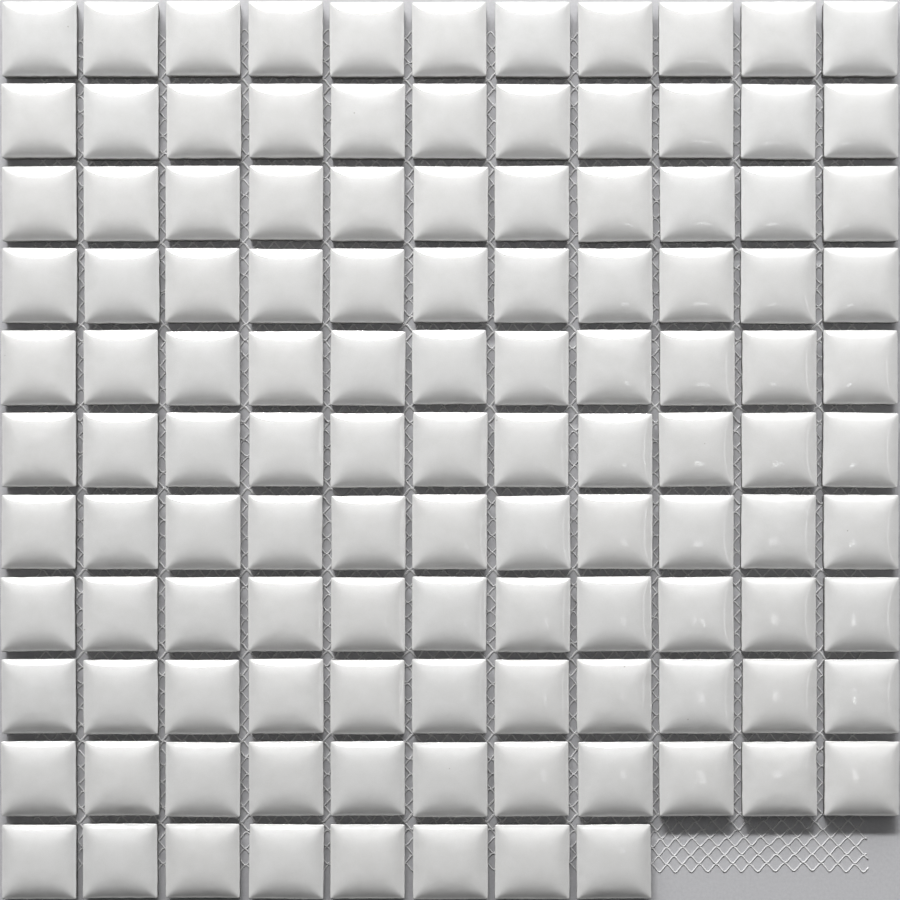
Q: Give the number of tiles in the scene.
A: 118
